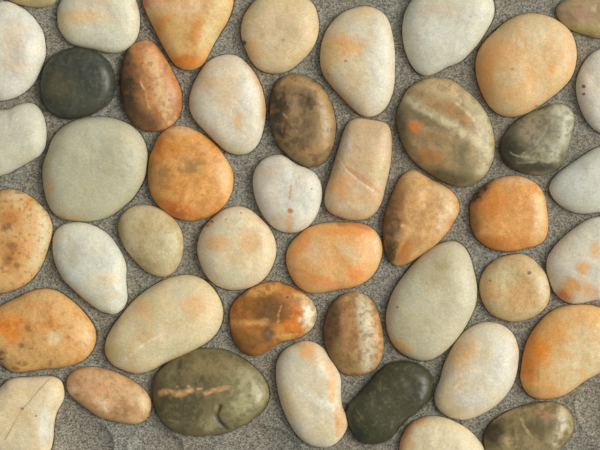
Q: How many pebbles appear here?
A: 45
